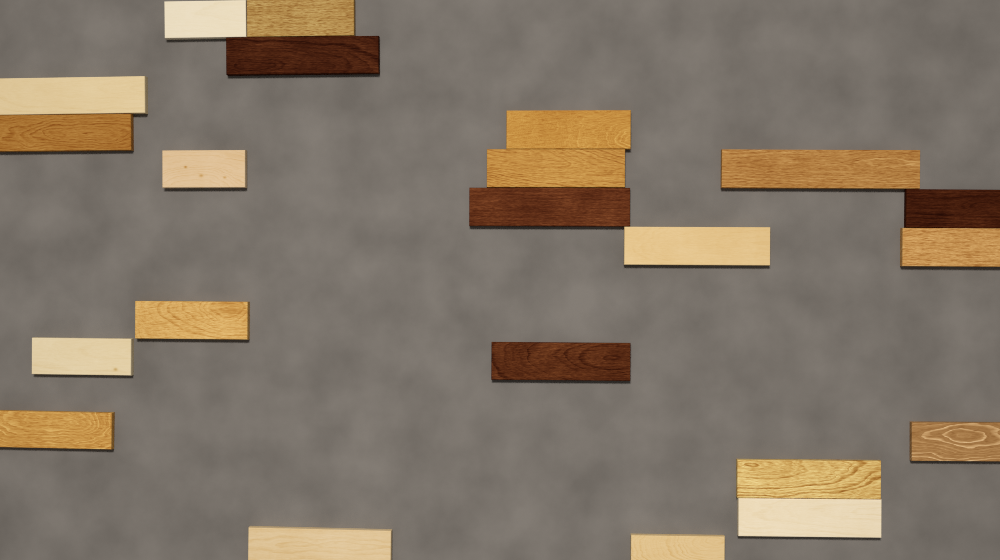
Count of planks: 22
